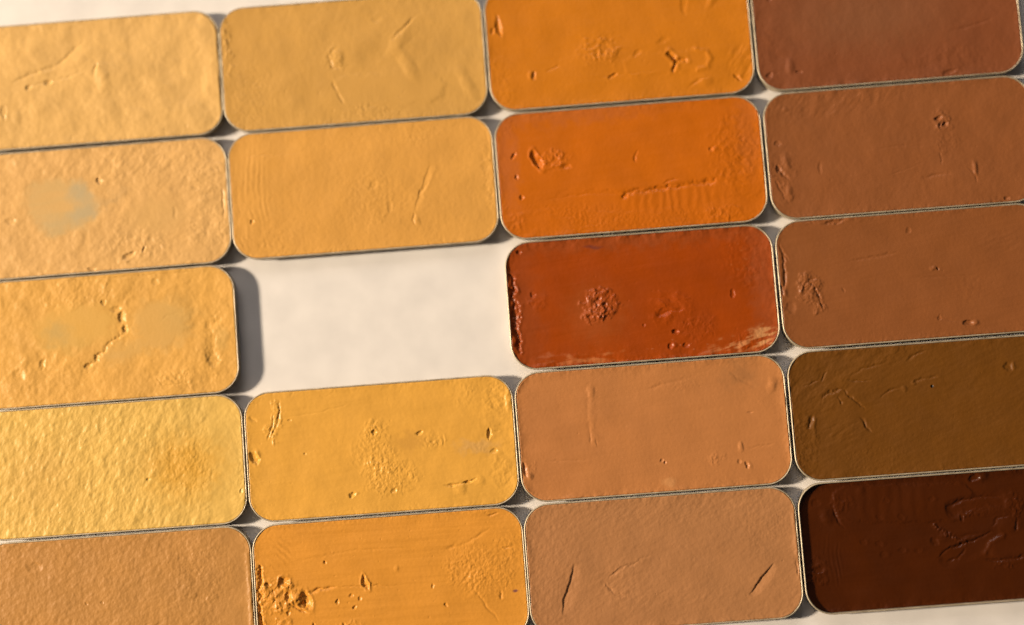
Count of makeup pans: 19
